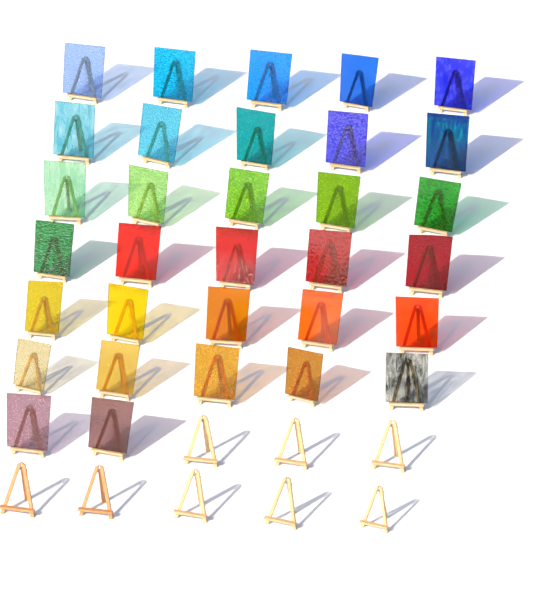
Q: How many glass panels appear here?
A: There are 32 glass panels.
